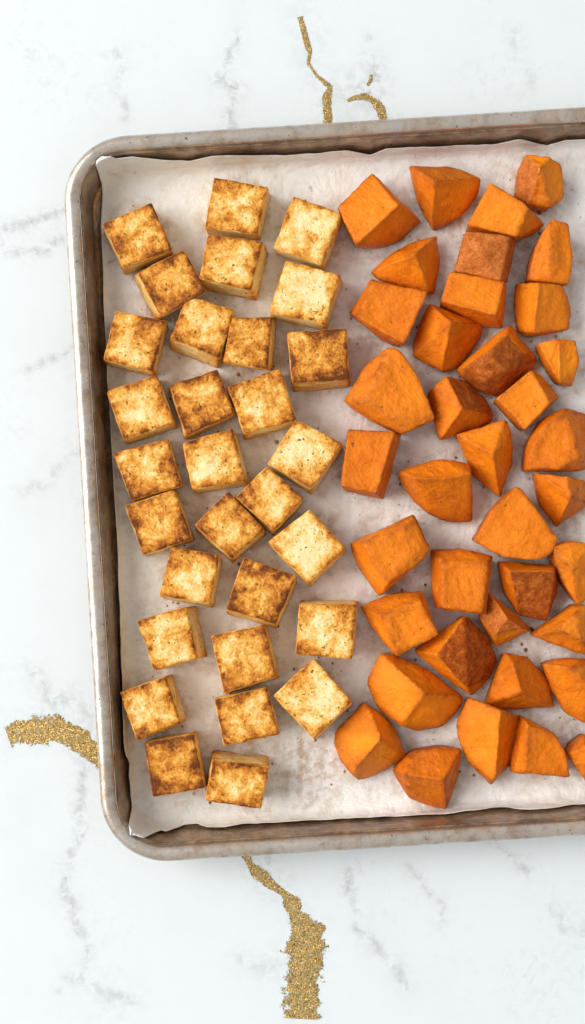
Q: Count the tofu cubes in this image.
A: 30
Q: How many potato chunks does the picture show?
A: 38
